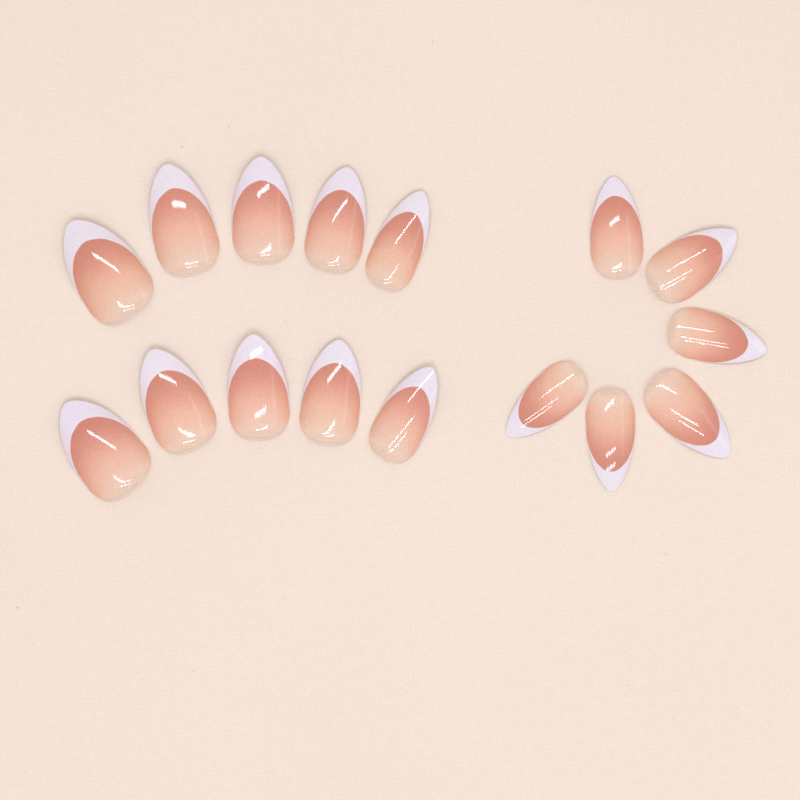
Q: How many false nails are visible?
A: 16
